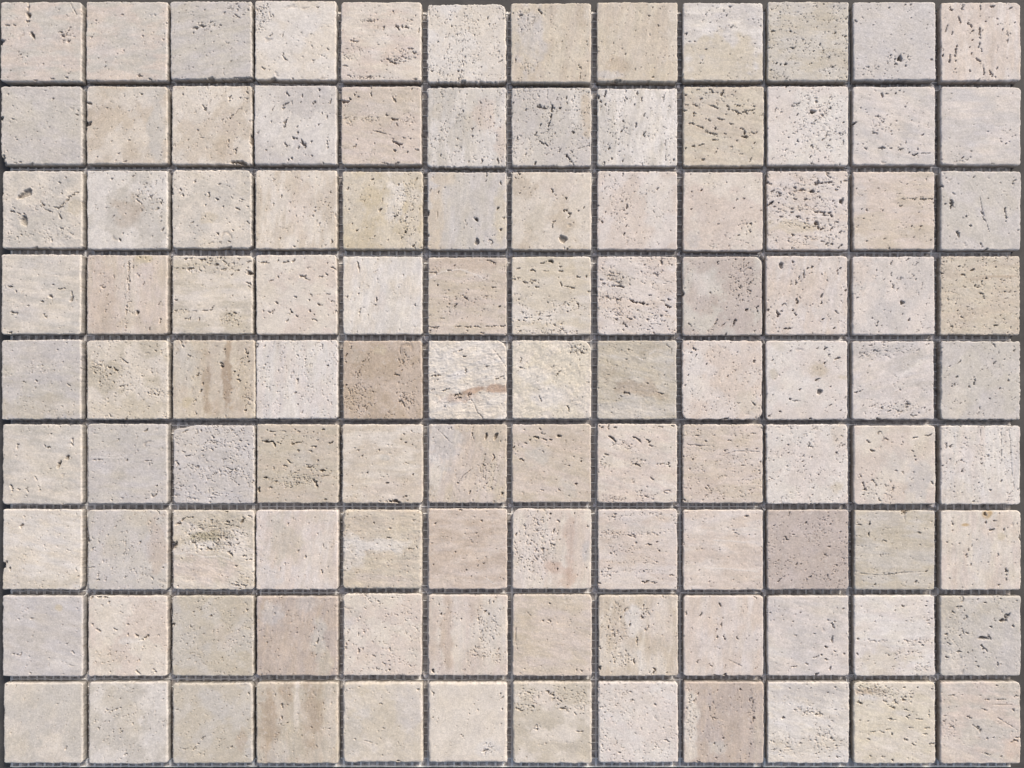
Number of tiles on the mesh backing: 108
